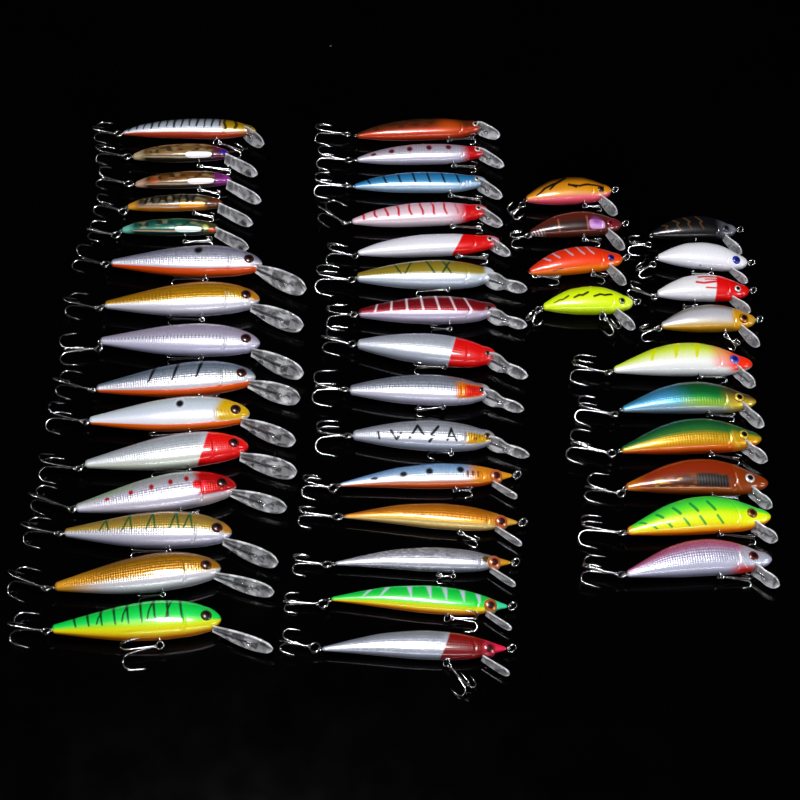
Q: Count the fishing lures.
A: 44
